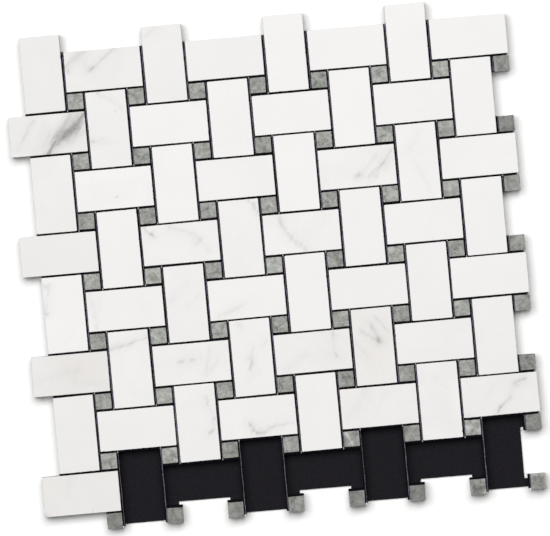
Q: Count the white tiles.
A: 57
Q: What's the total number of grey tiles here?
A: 64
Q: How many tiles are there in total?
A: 121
